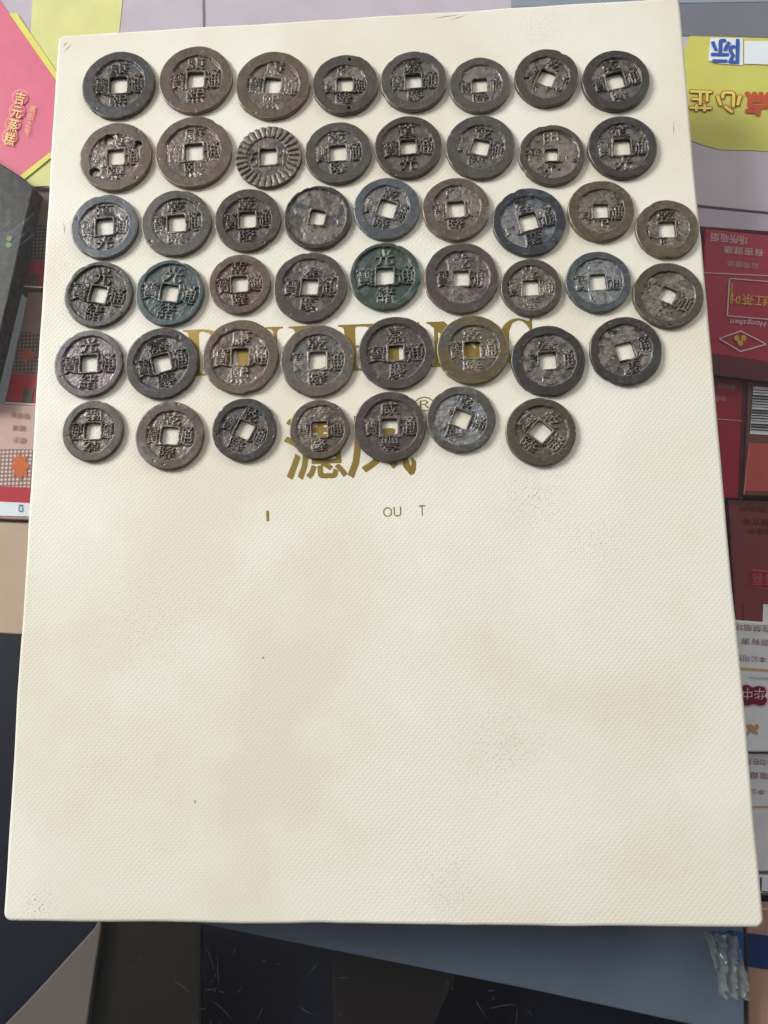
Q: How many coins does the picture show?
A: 49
